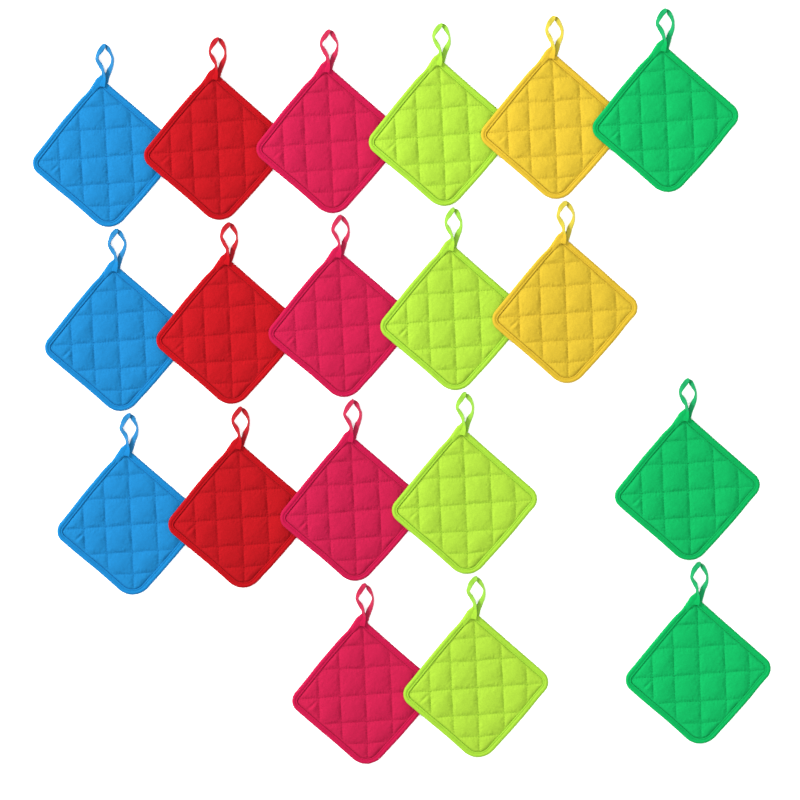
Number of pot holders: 19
